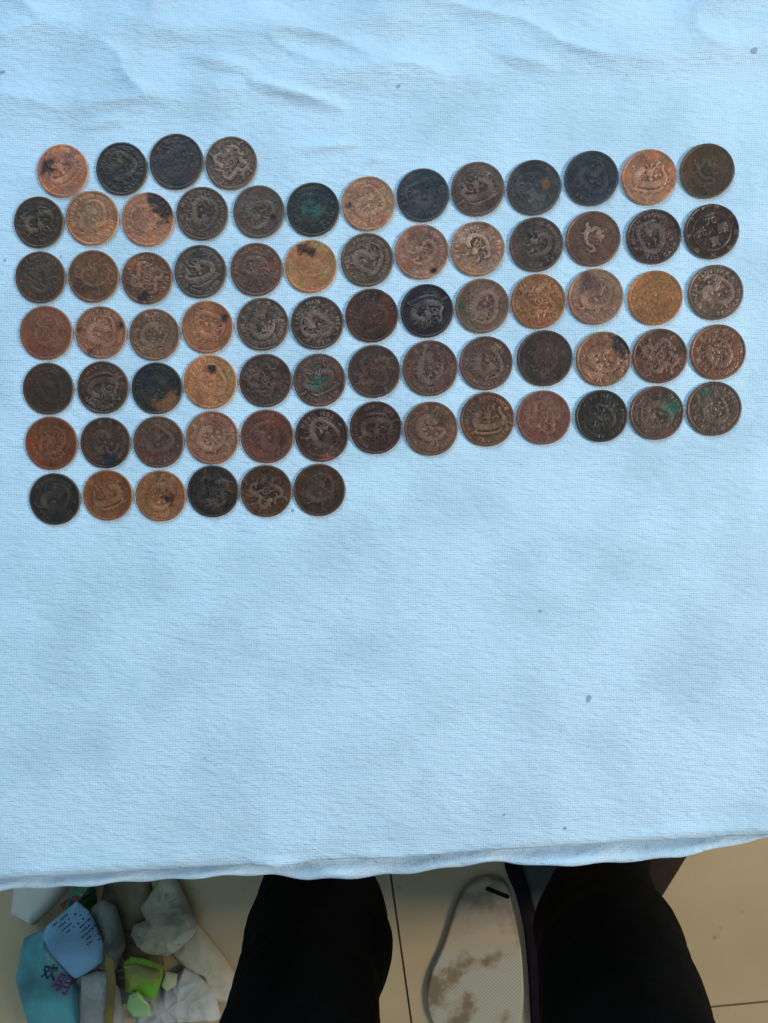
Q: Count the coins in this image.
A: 75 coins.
